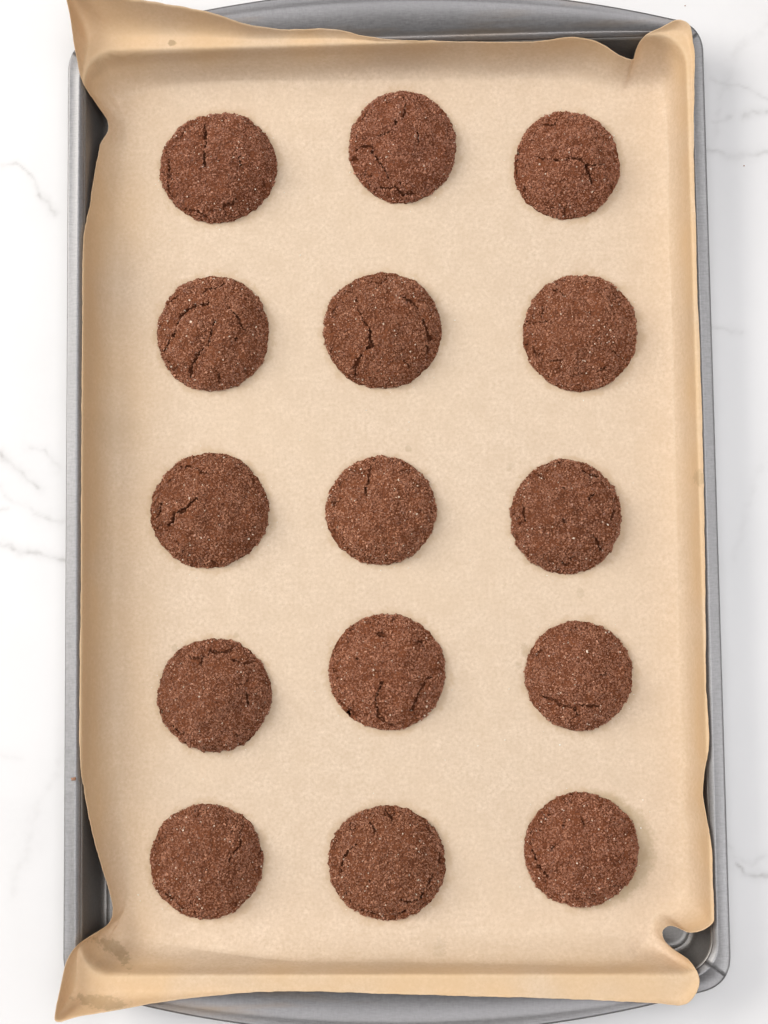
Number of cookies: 15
